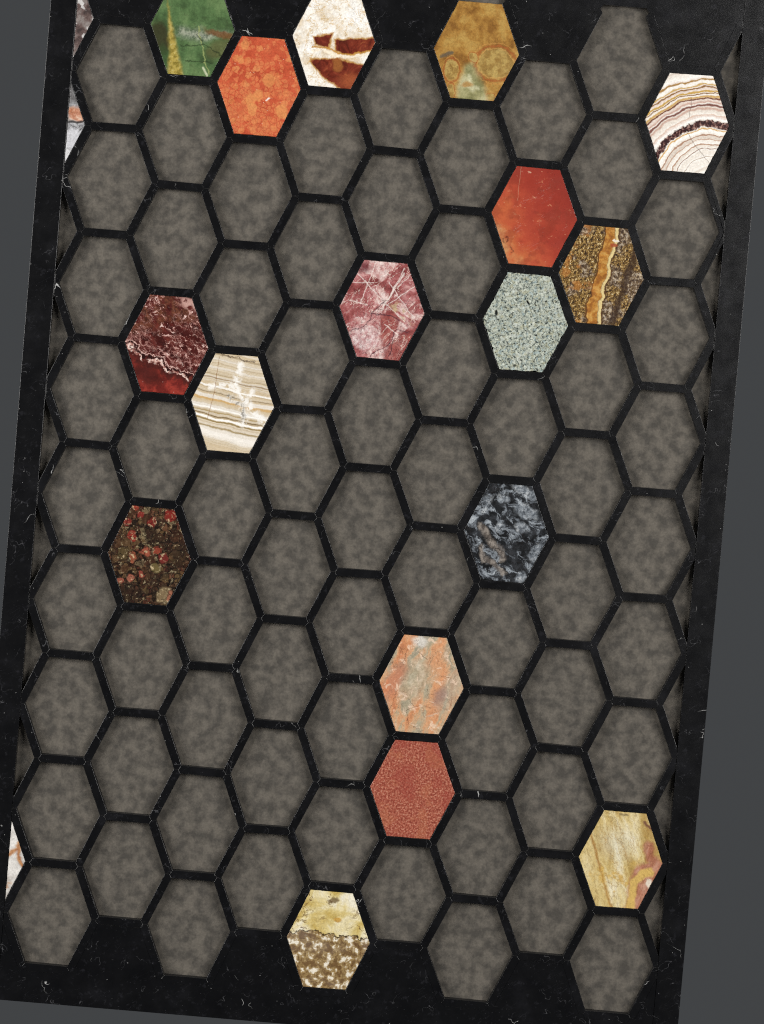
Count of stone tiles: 20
